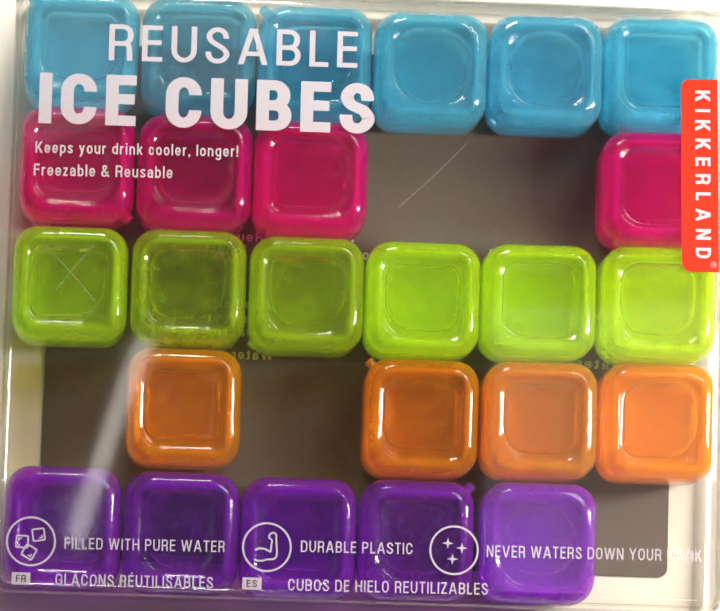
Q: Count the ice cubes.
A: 25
